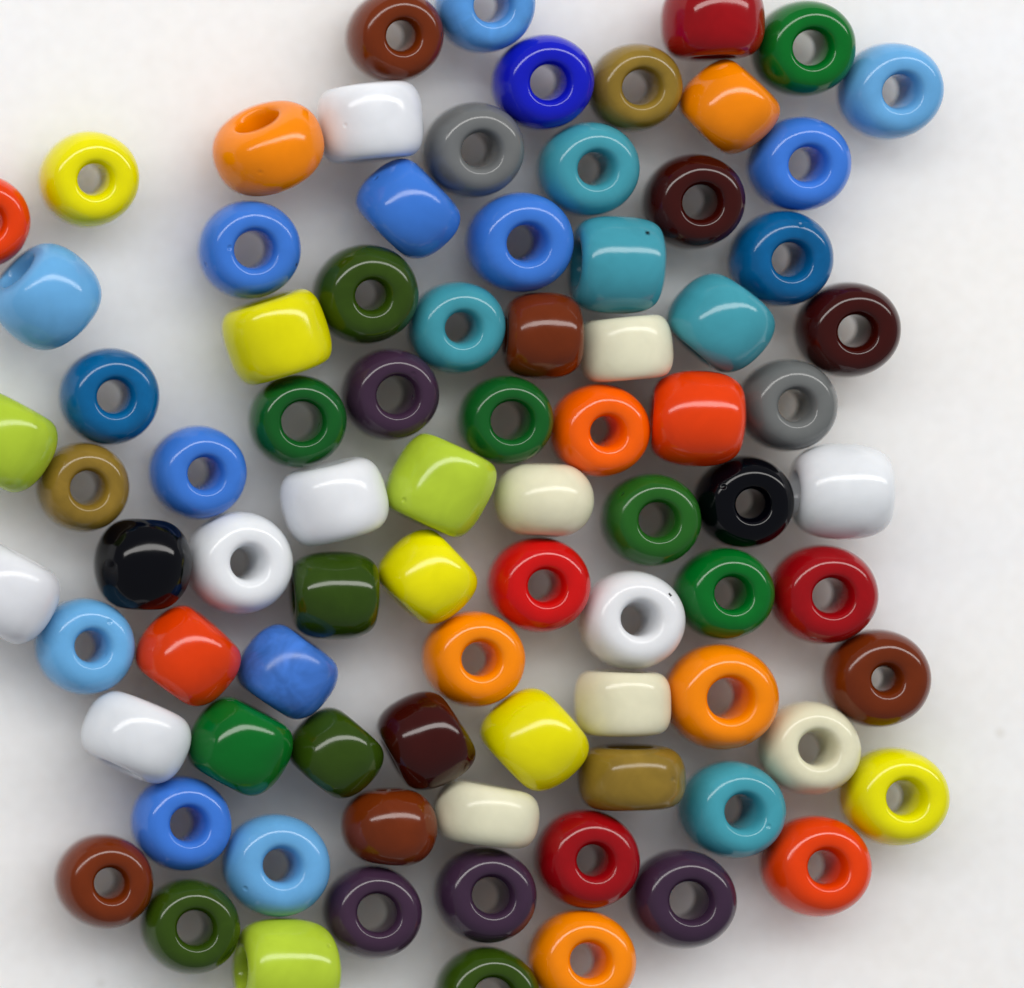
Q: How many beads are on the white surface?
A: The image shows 84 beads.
